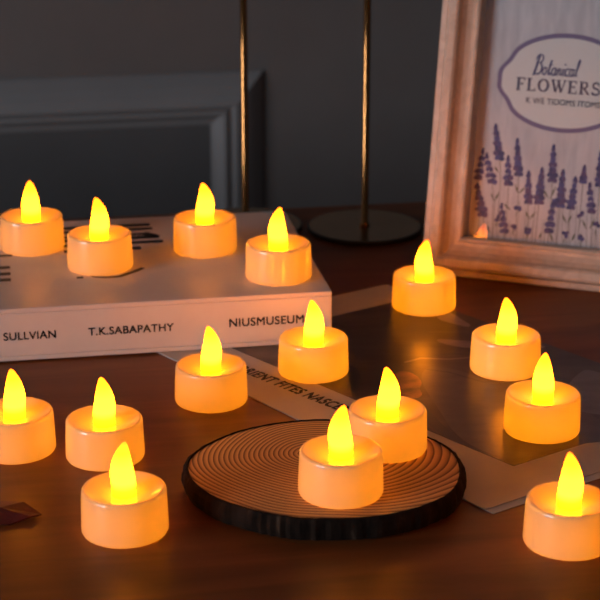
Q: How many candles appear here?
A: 15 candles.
